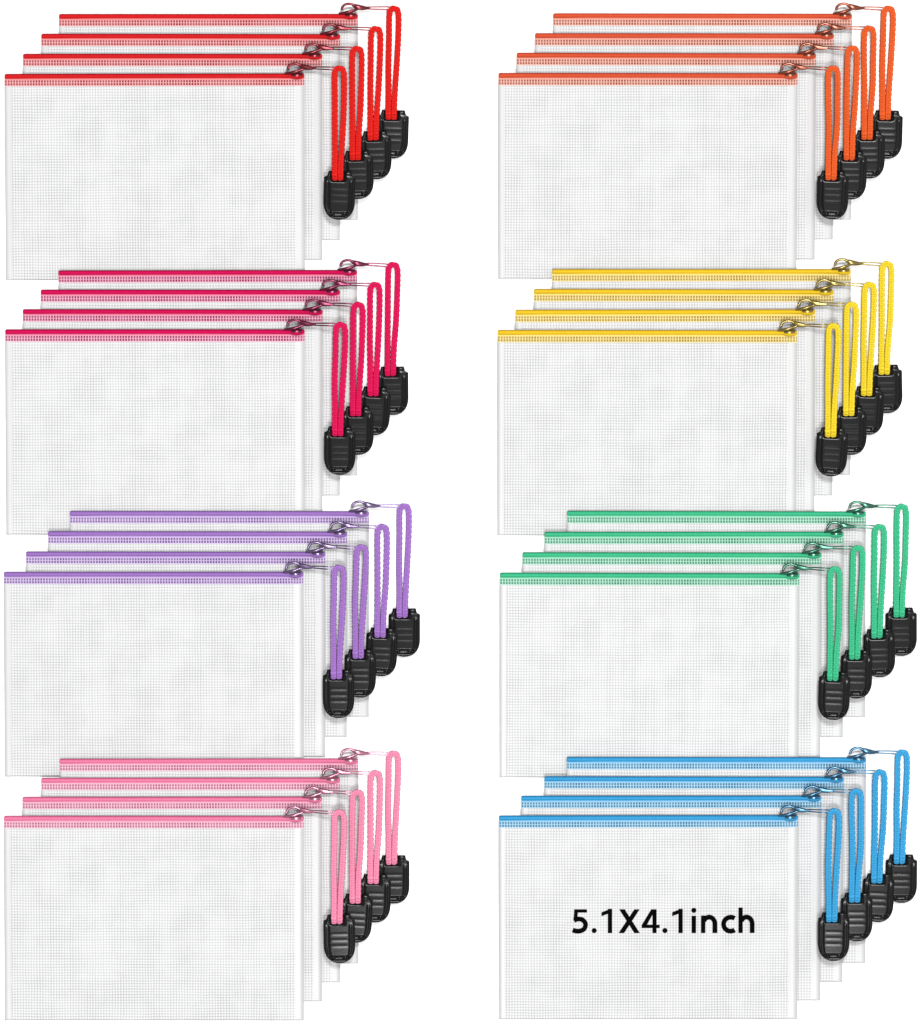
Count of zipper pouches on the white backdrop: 32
